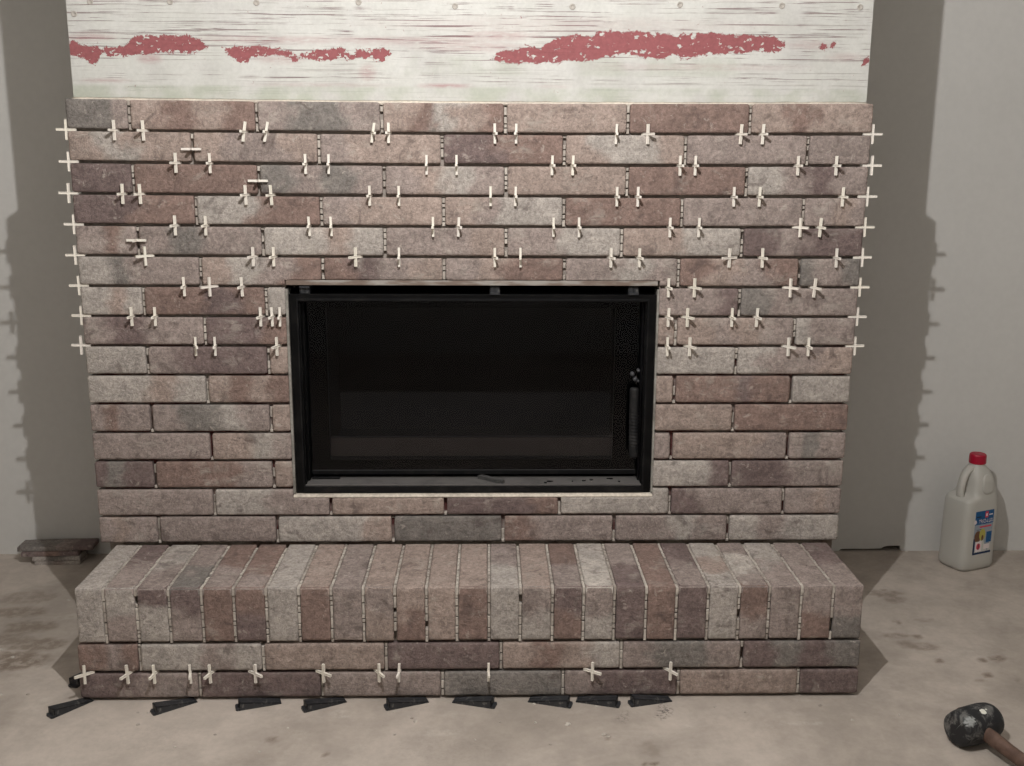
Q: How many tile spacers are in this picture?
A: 115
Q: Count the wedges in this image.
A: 13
